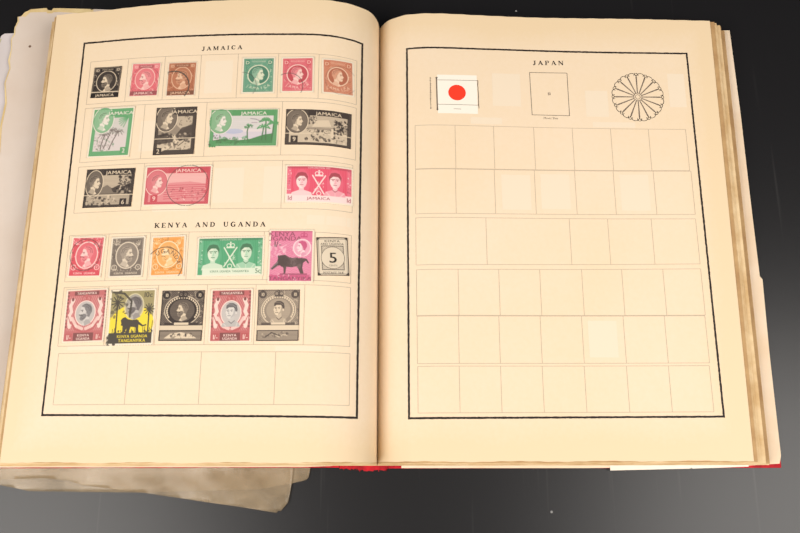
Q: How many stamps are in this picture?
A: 24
